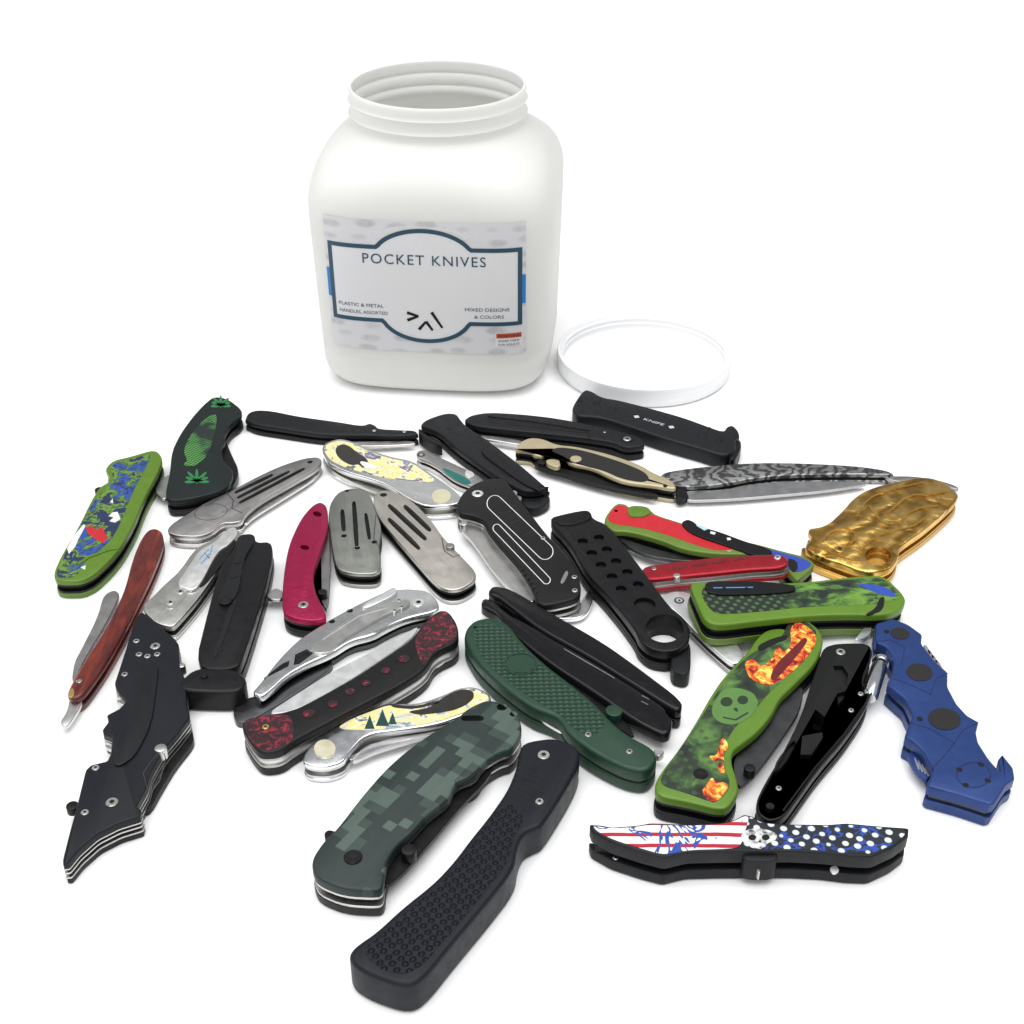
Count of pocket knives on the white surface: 36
